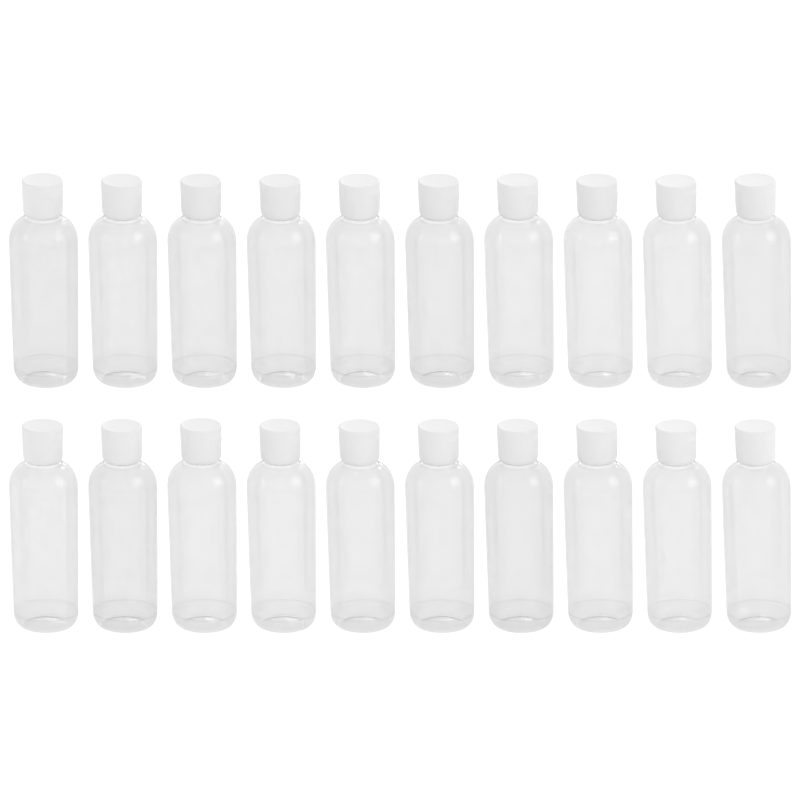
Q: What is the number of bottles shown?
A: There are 20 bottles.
